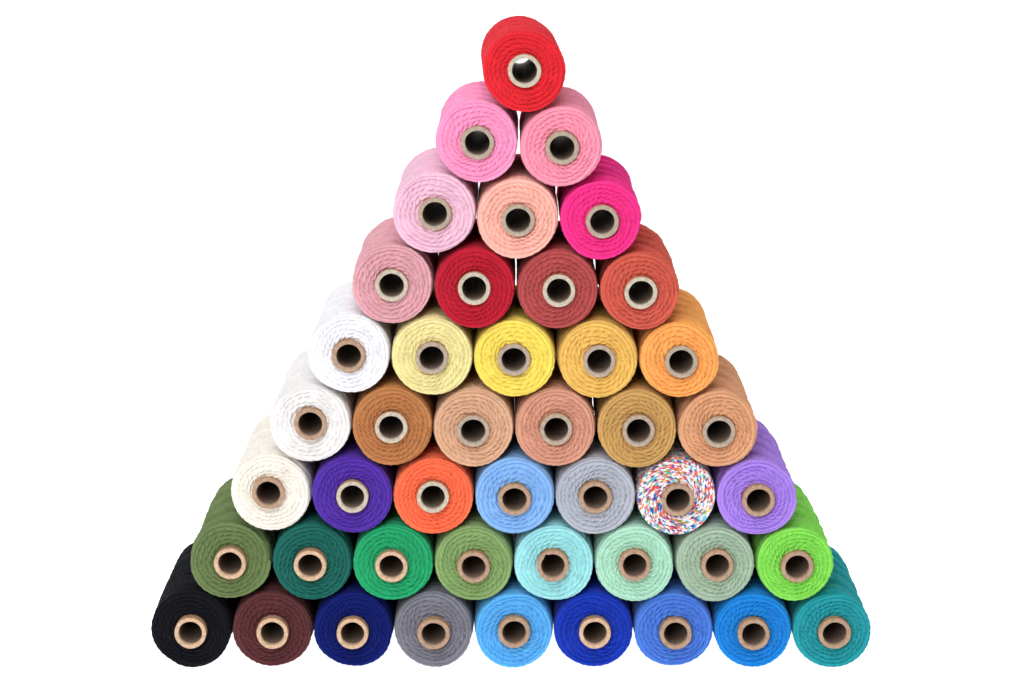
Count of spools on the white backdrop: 45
